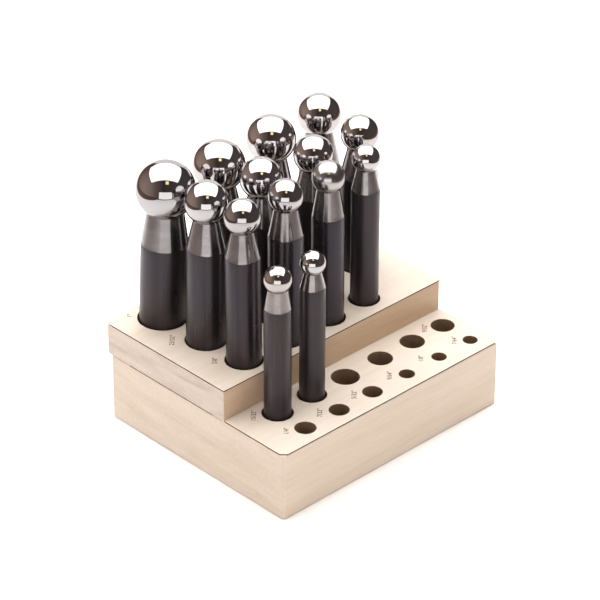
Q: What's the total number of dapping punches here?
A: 14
